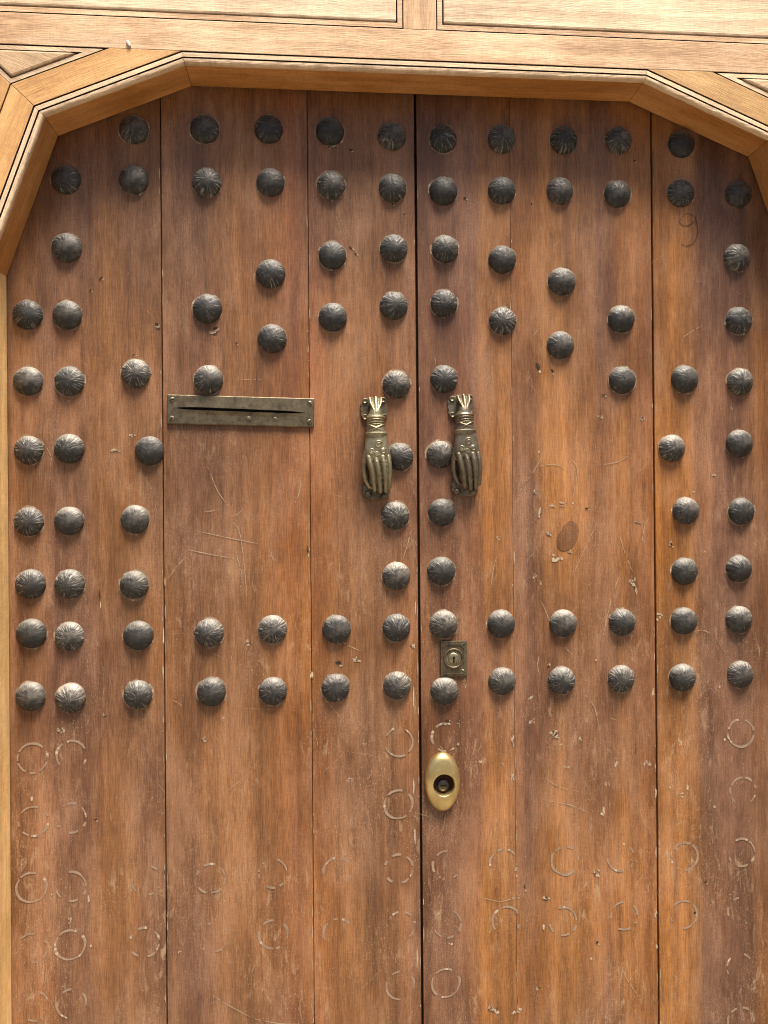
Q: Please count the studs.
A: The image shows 97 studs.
